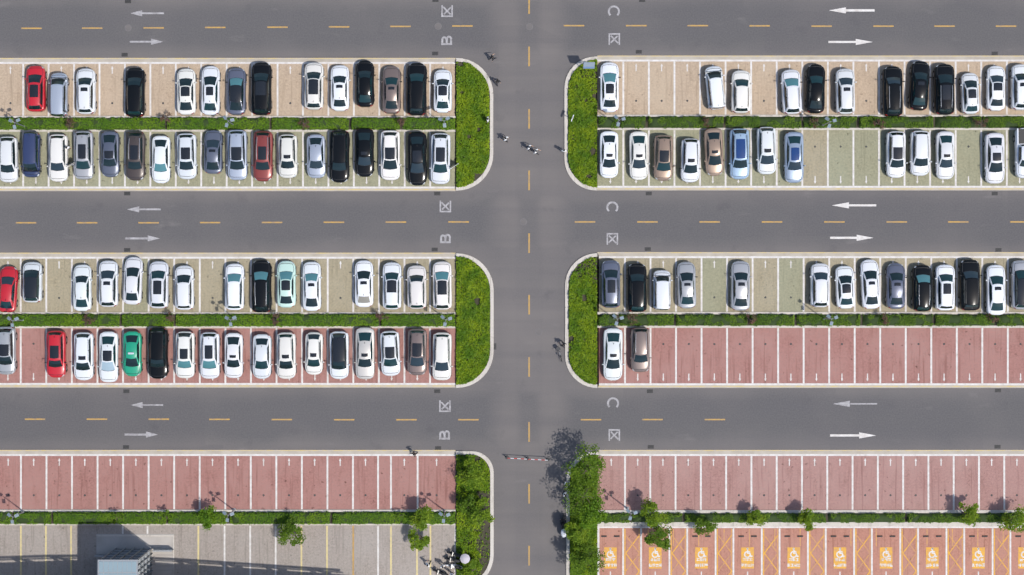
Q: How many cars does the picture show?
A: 105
